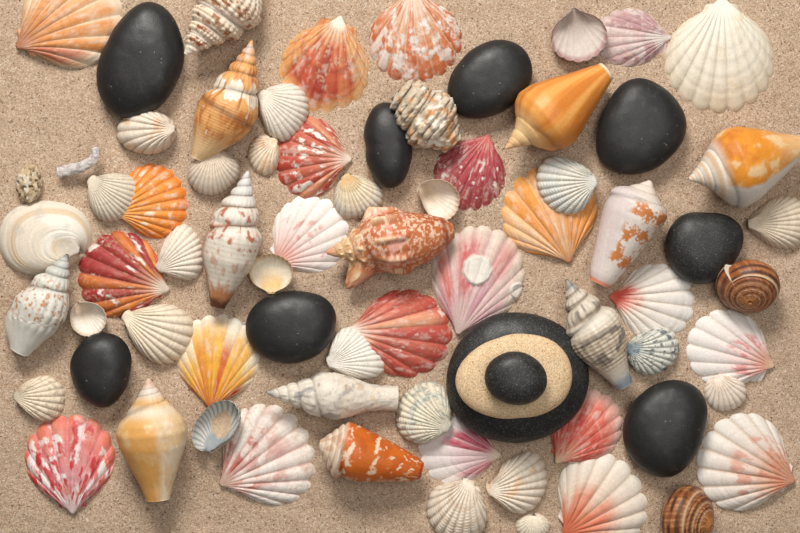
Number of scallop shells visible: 23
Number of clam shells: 23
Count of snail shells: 15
